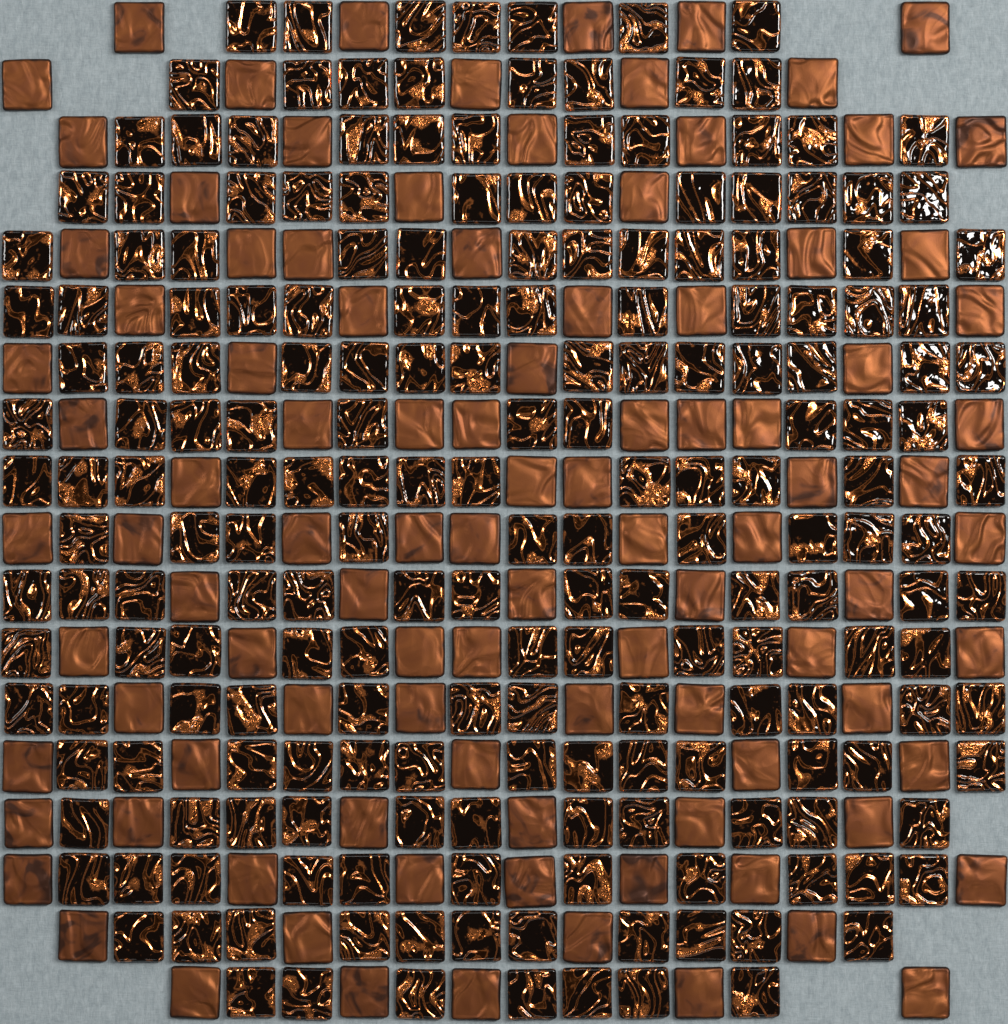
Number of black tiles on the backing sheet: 200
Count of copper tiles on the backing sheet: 100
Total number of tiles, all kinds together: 300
